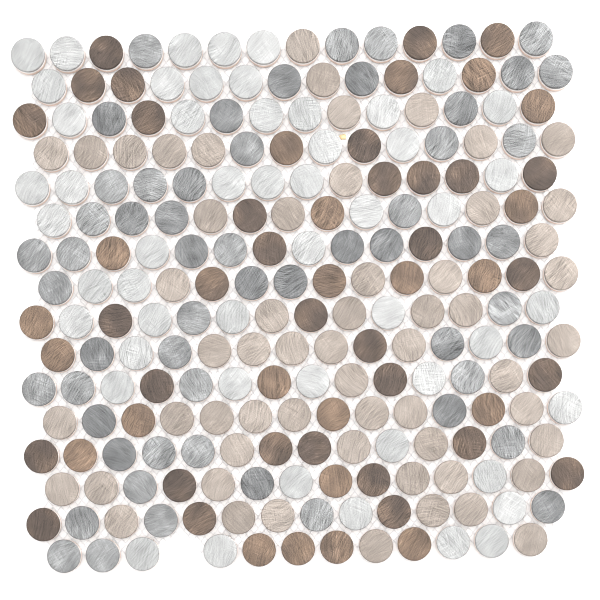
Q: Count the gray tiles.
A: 57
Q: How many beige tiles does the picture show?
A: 58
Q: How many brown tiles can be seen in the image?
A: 55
